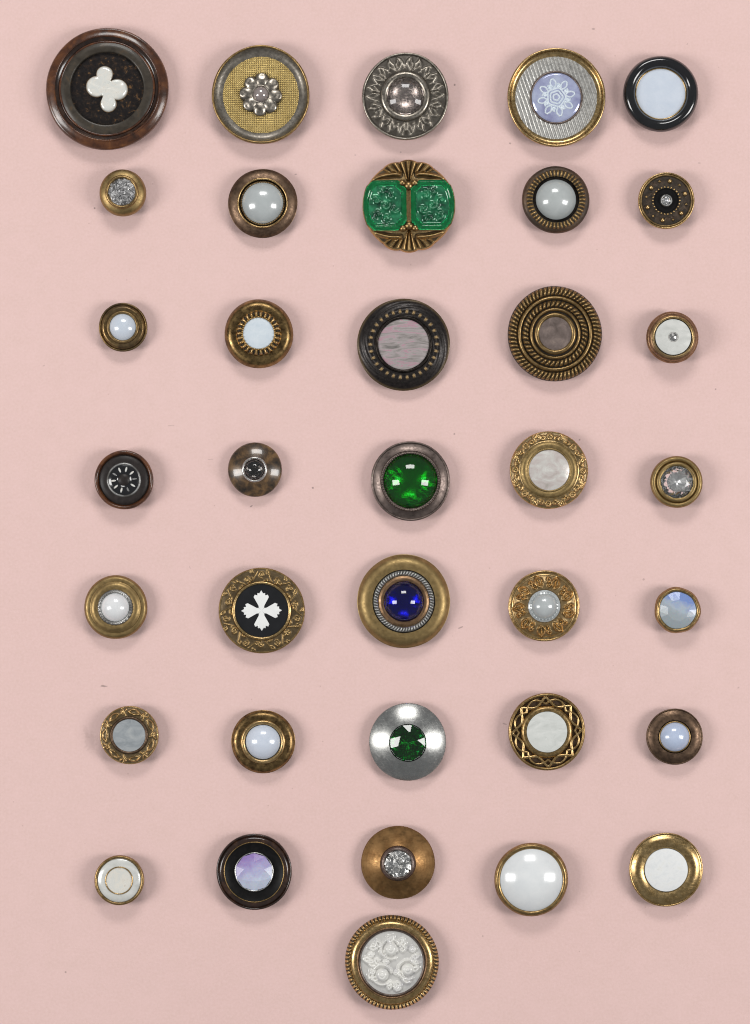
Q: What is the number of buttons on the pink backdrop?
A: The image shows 36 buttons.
